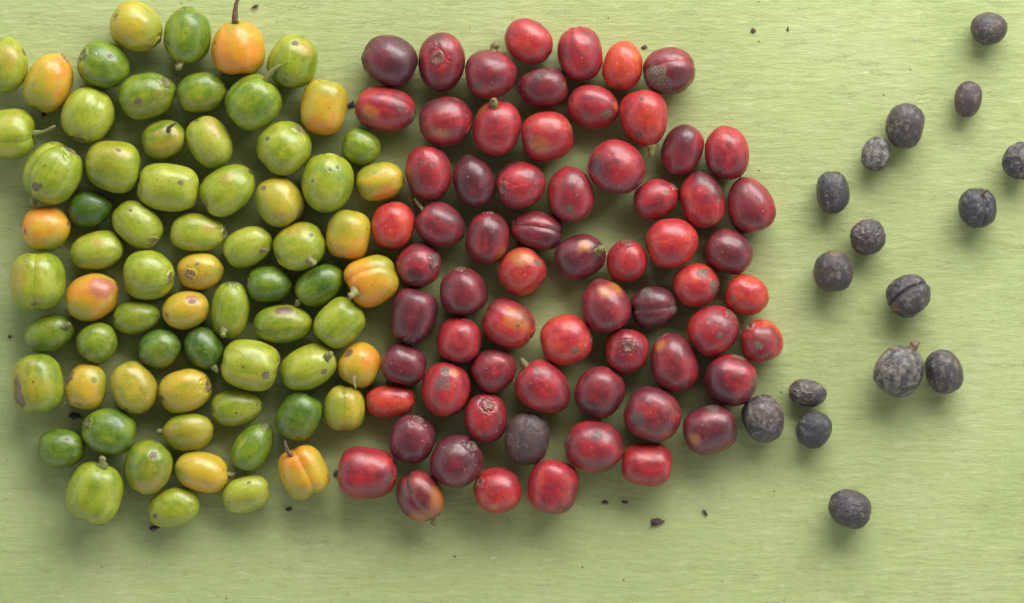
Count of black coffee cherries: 17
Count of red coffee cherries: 65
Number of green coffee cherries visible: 49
